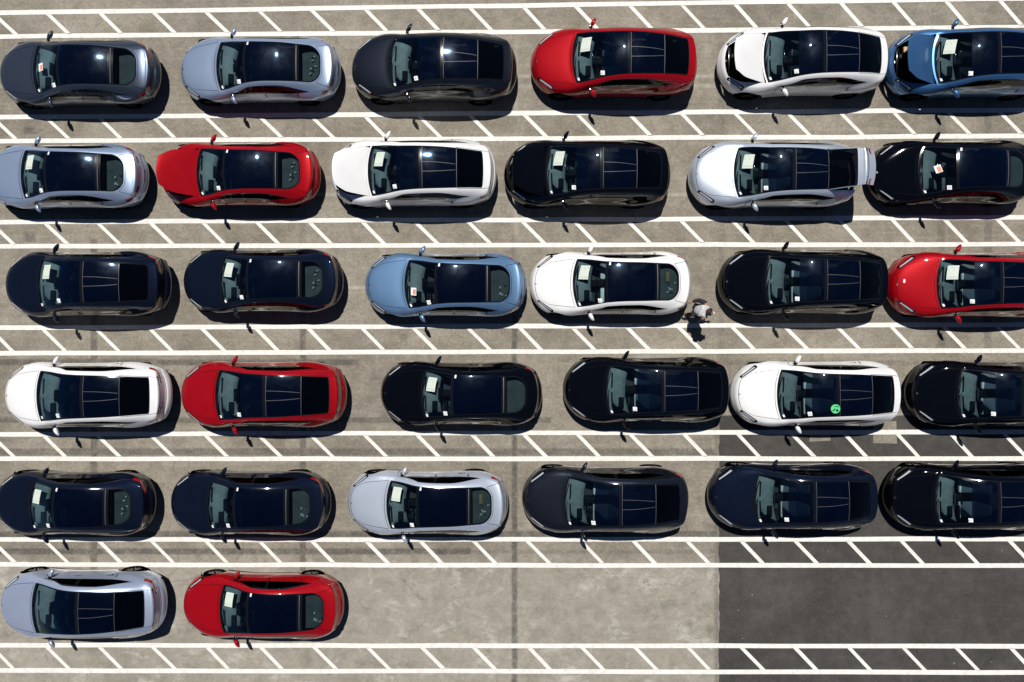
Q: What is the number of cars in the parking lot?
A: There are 32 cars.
